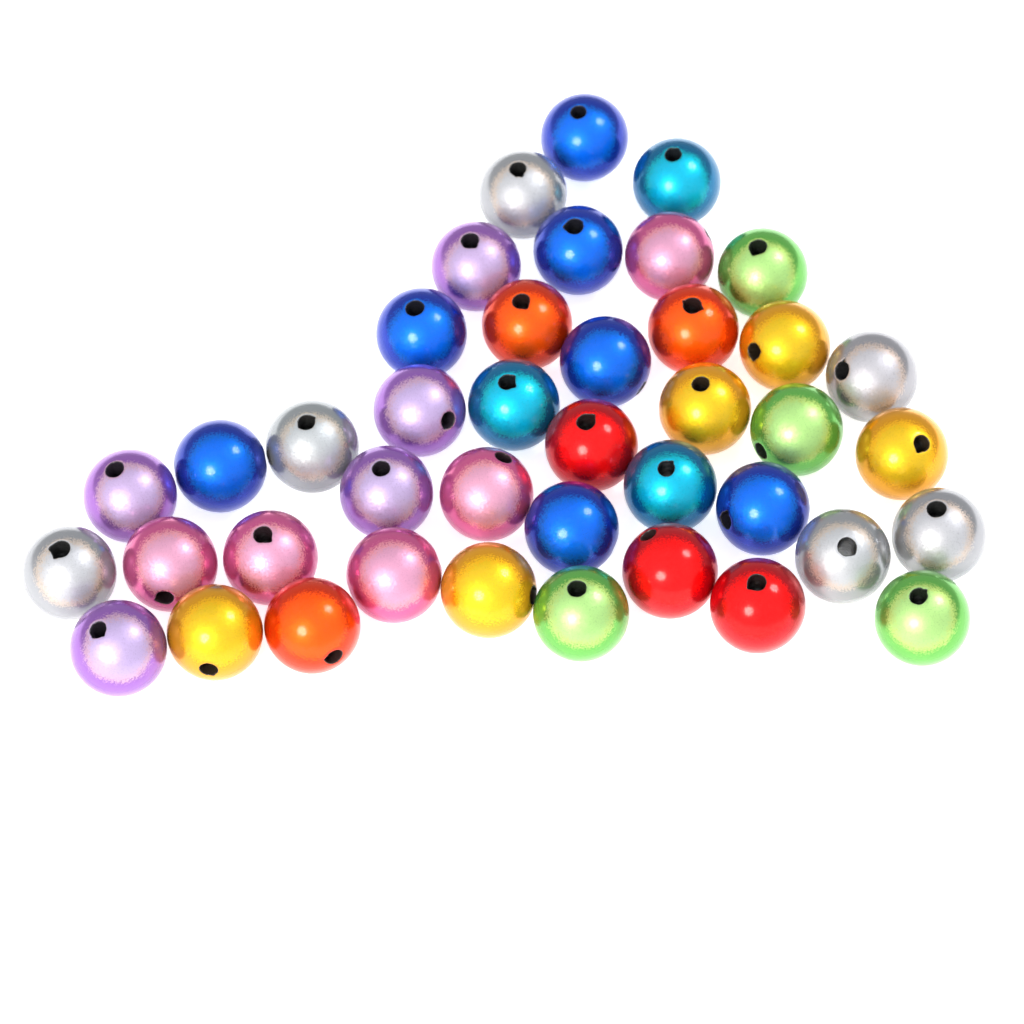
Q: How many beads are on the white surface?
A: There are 41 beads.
